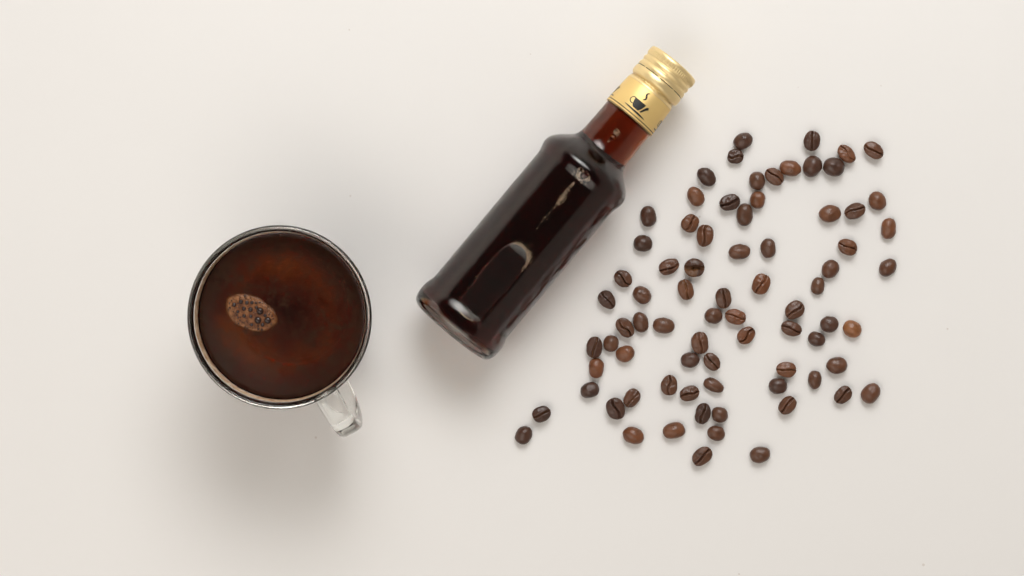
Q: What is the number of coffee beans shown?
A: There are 77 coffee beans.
